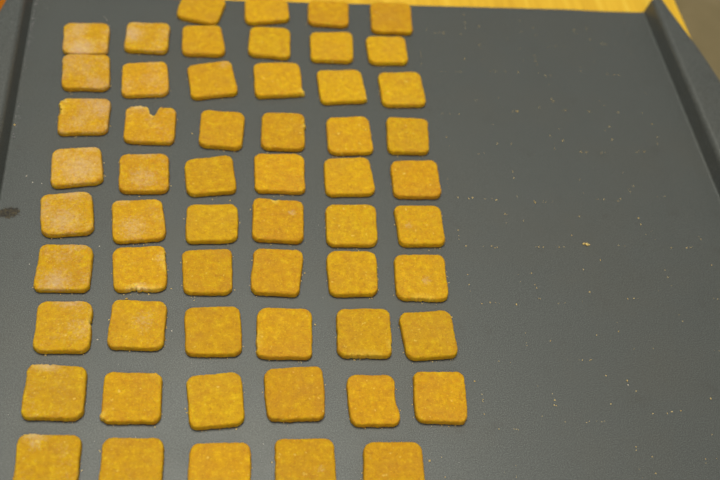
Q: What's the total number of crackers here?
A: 57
